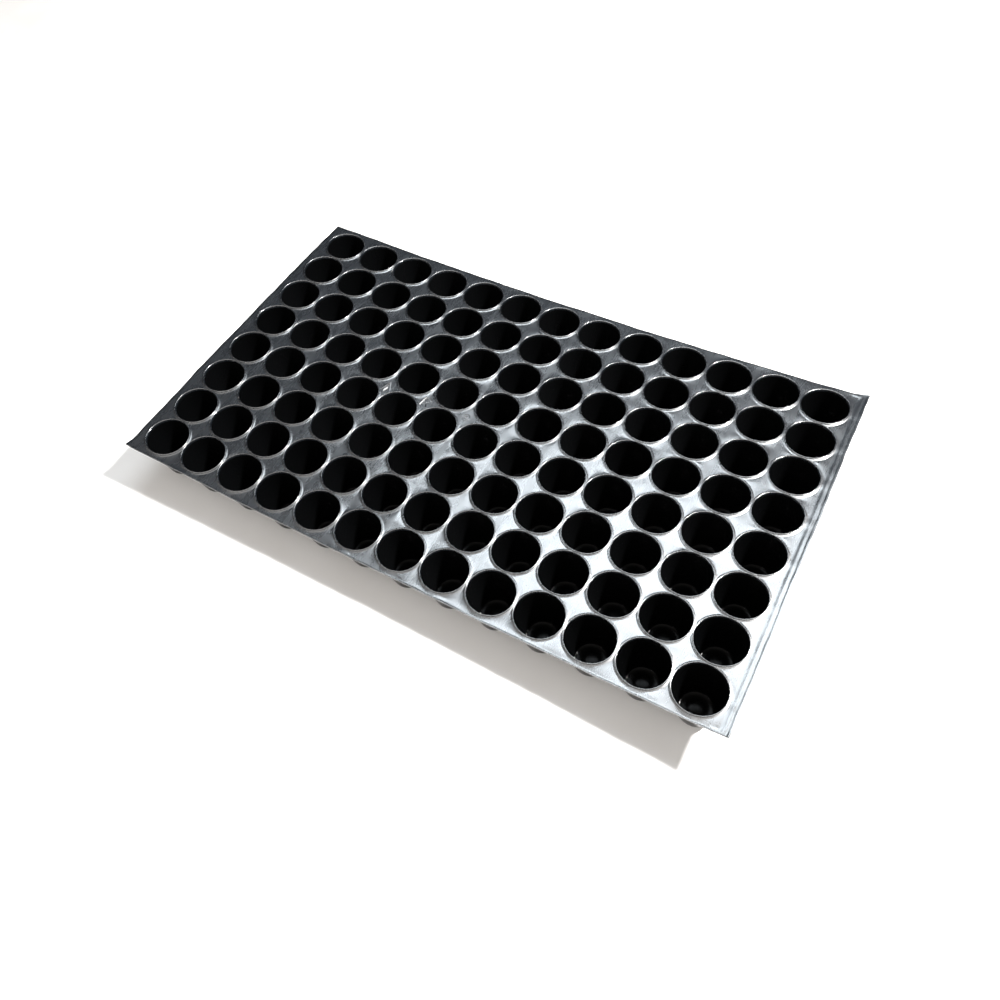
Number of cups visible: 104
